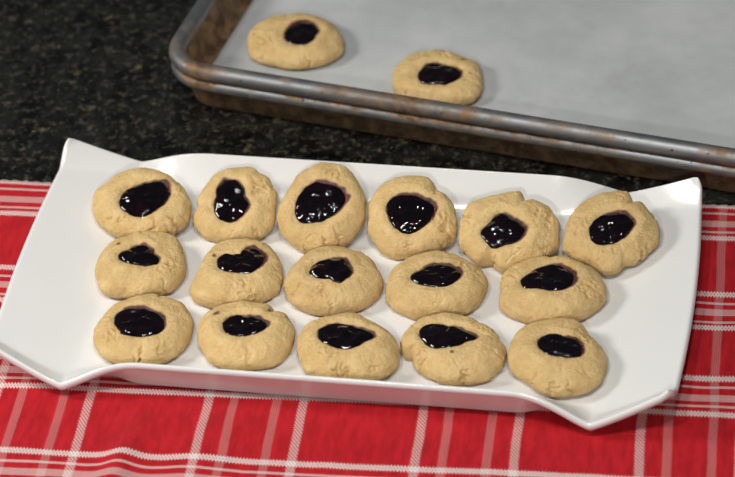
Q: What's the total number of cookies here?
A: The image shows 18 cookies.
